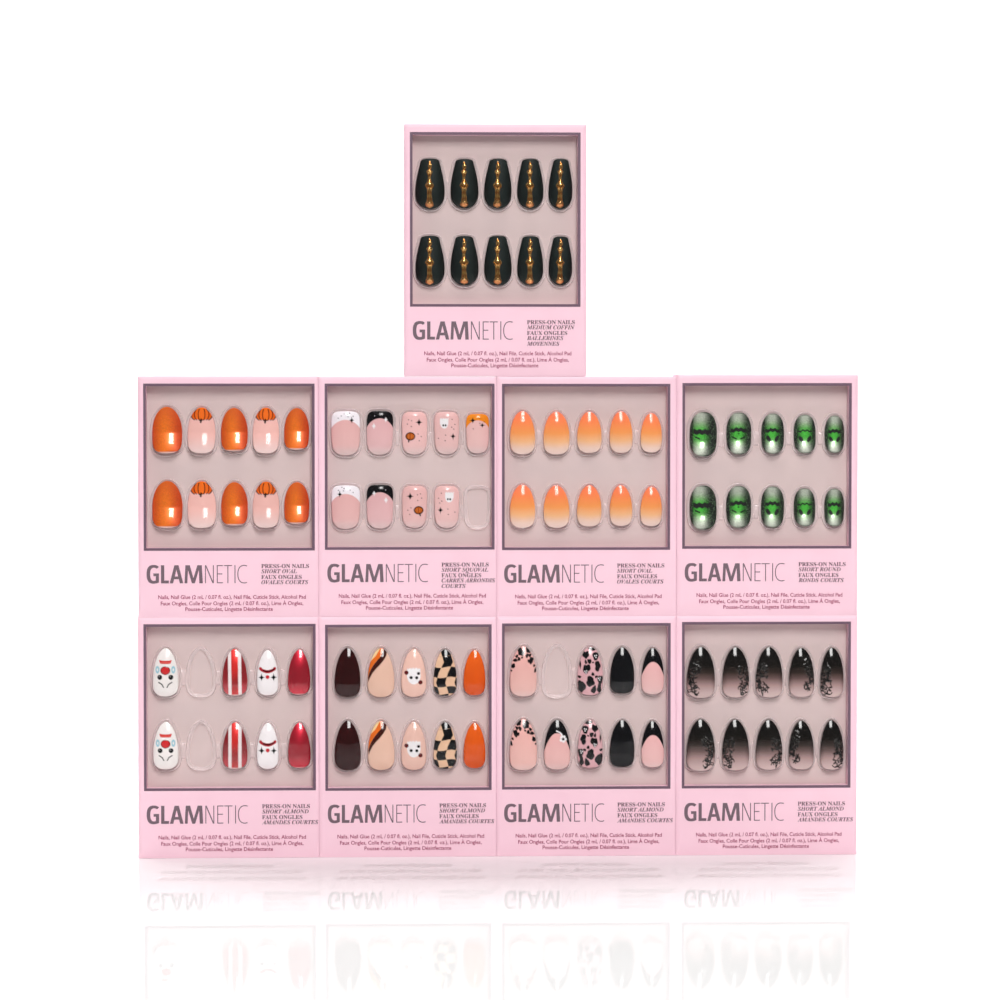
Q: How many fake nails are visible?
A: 86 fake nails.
